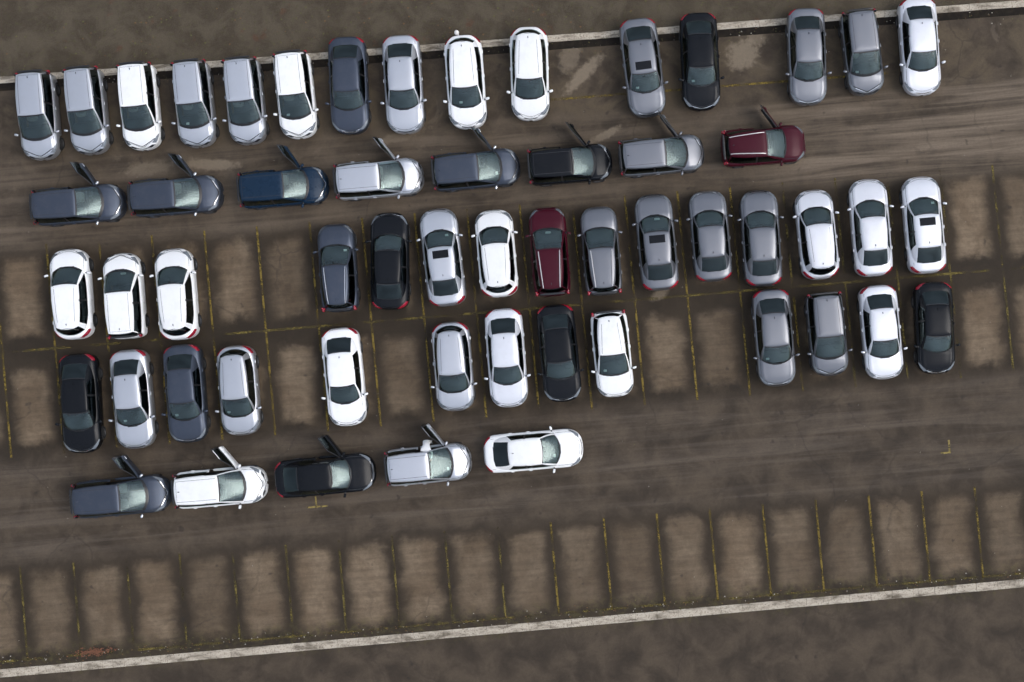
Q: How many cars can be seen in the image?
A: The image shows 56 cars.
